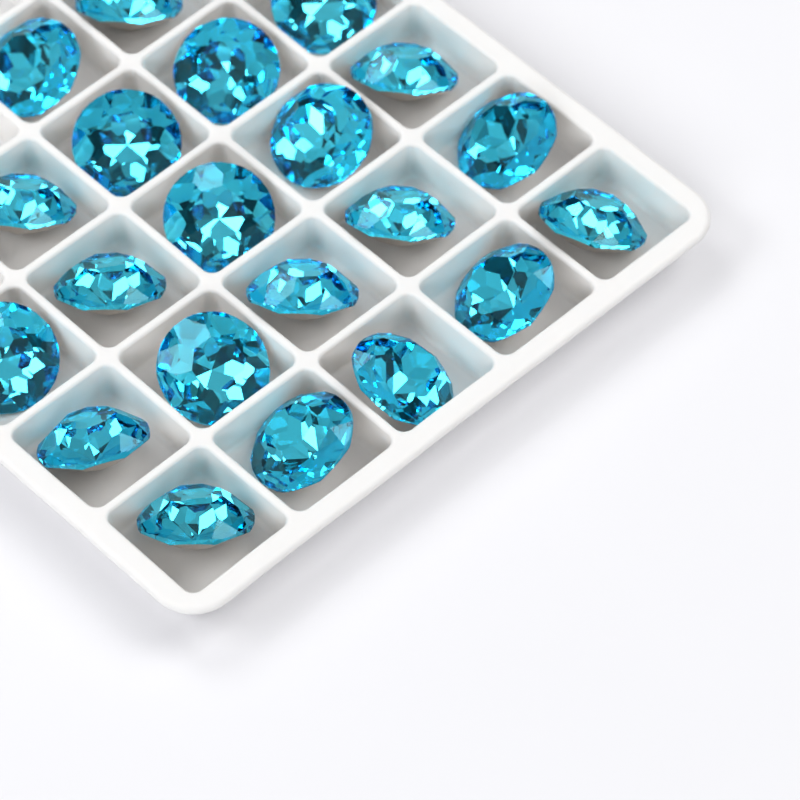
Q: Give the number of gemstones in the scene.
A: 21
